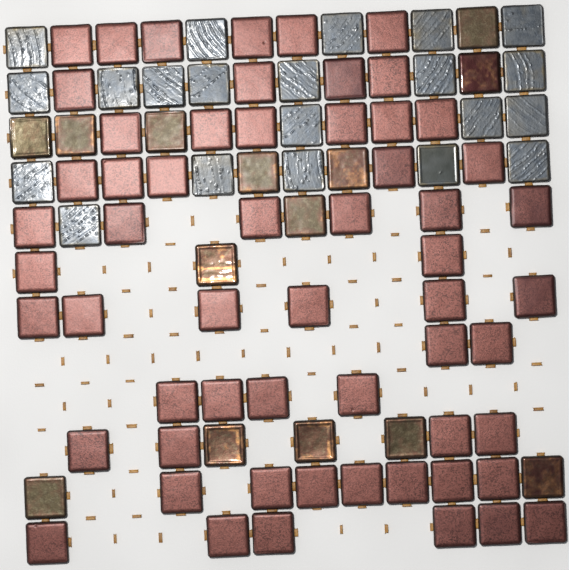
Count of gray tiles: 21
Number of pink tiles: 58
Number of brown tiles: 14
